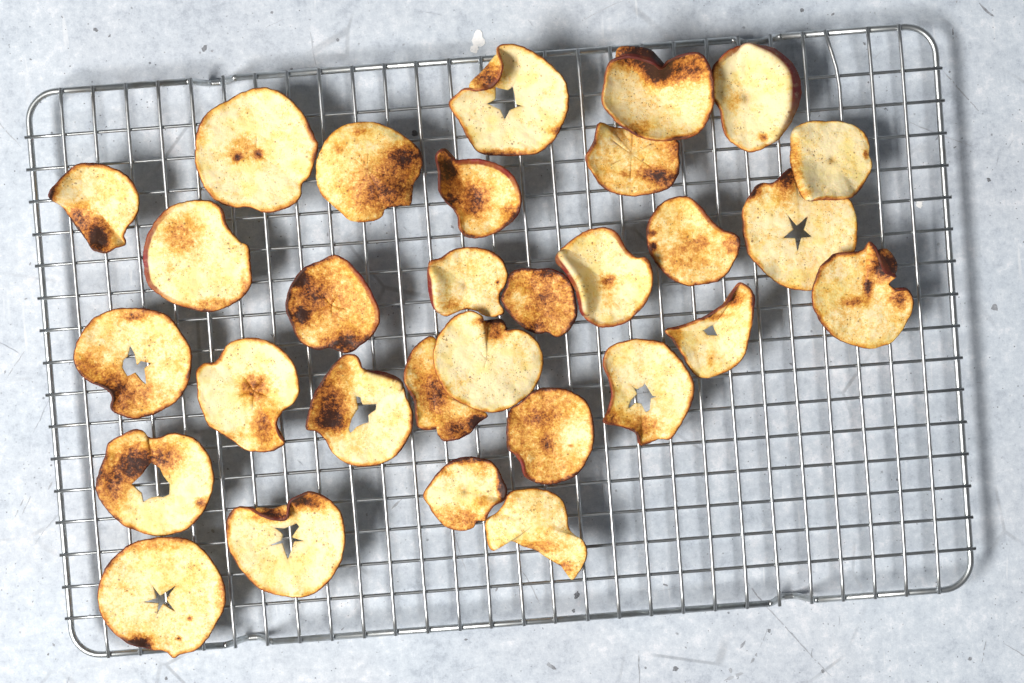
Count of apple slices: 30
